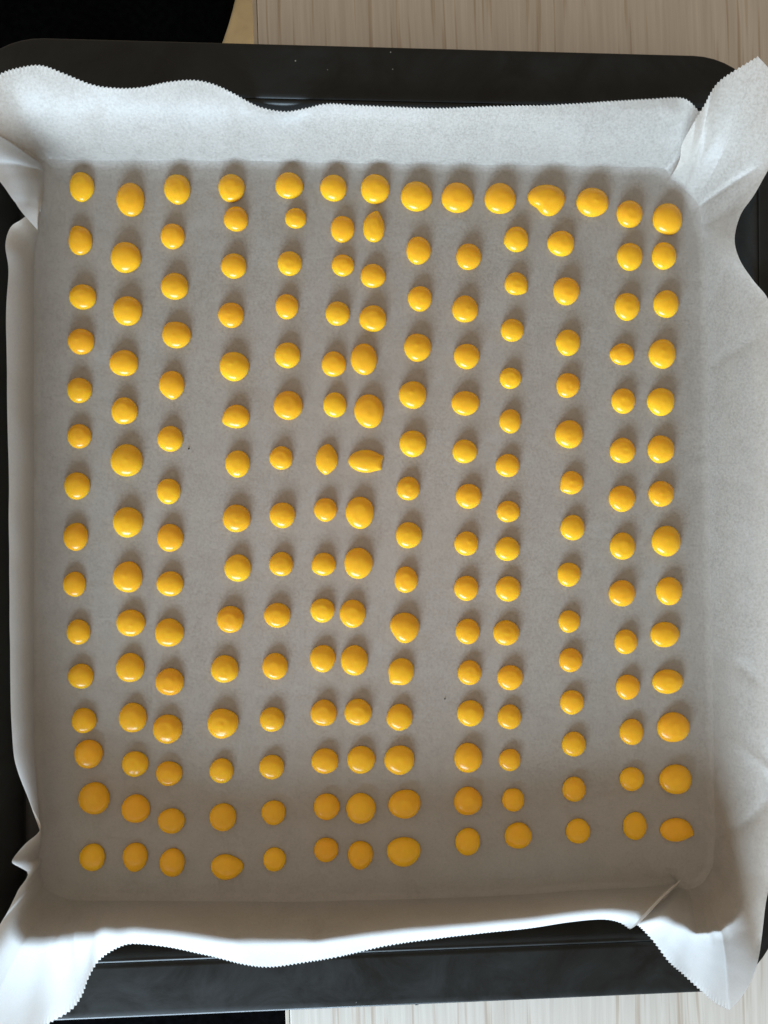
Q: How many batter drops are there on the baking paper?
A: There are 194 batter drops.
